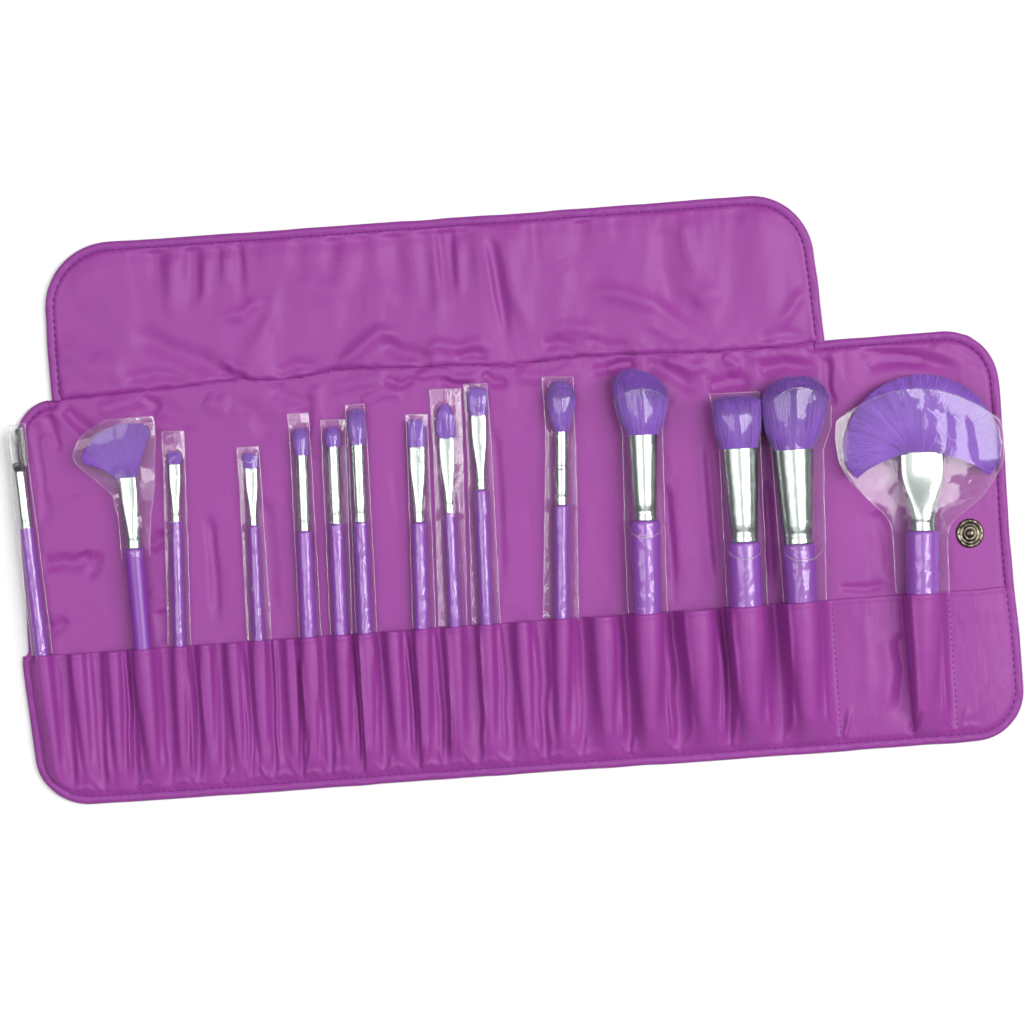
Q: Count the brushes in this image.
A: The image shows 15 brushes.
